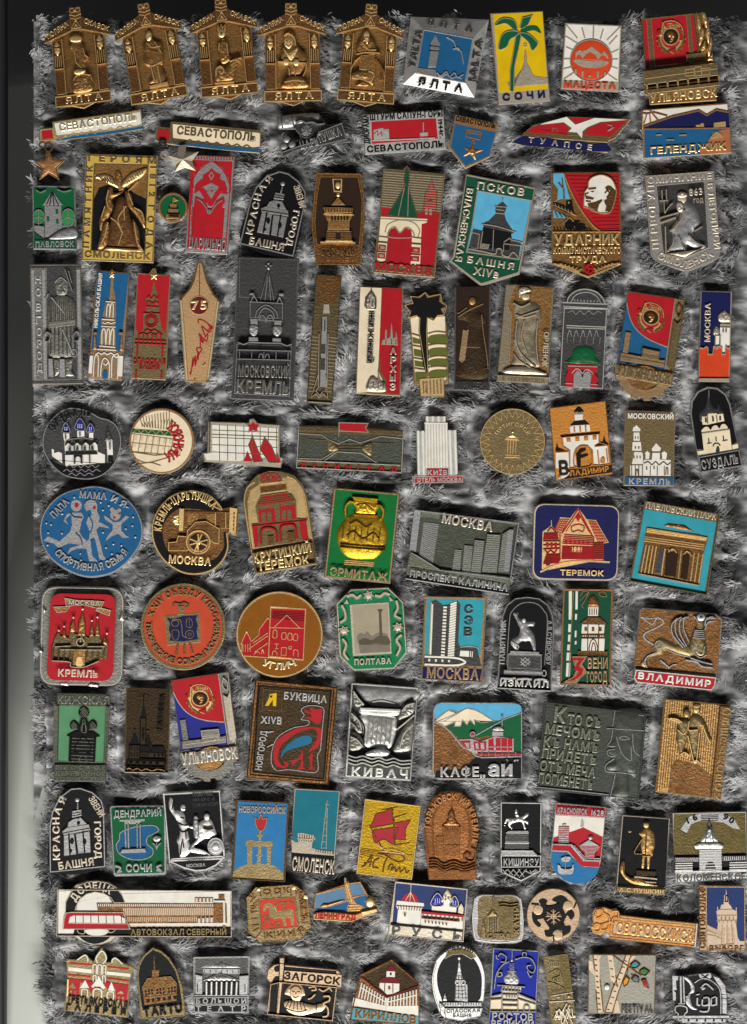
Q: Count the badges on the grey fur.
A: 100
